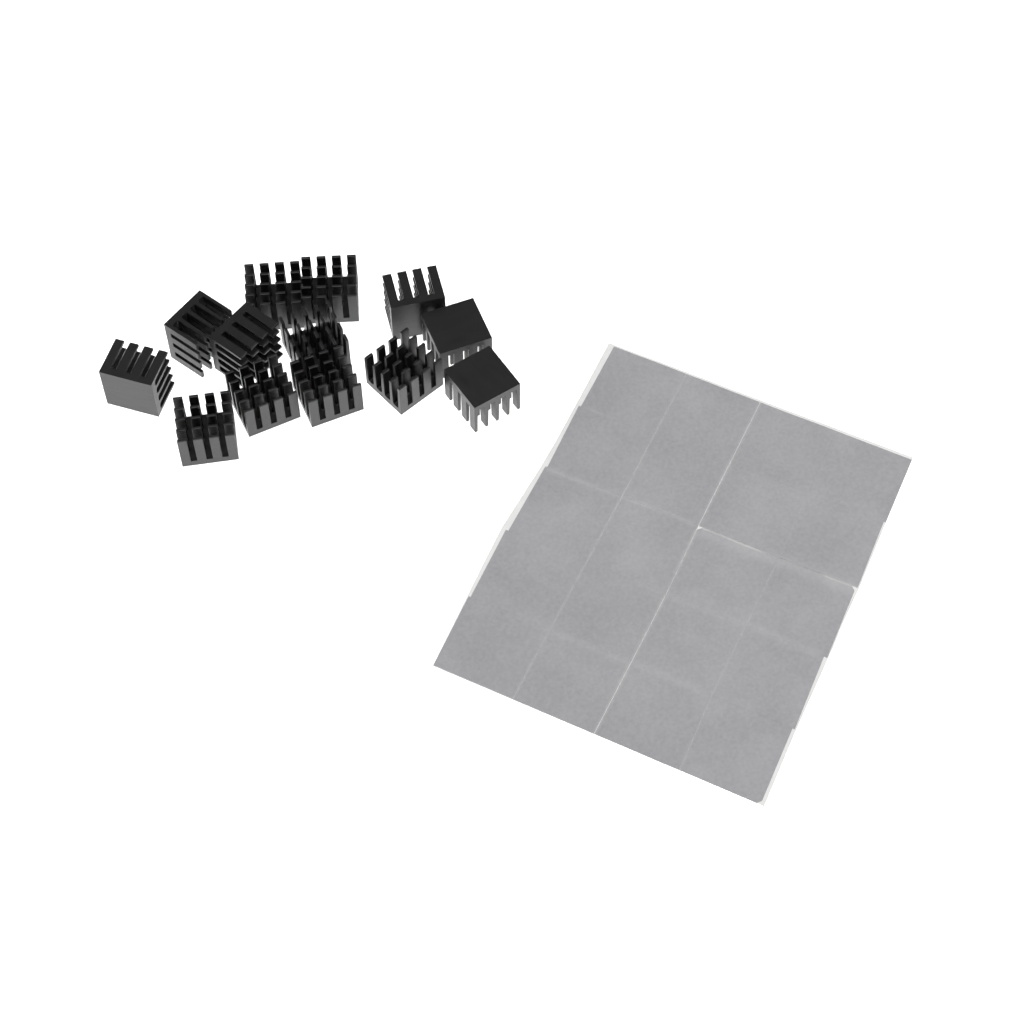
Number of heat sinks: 13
